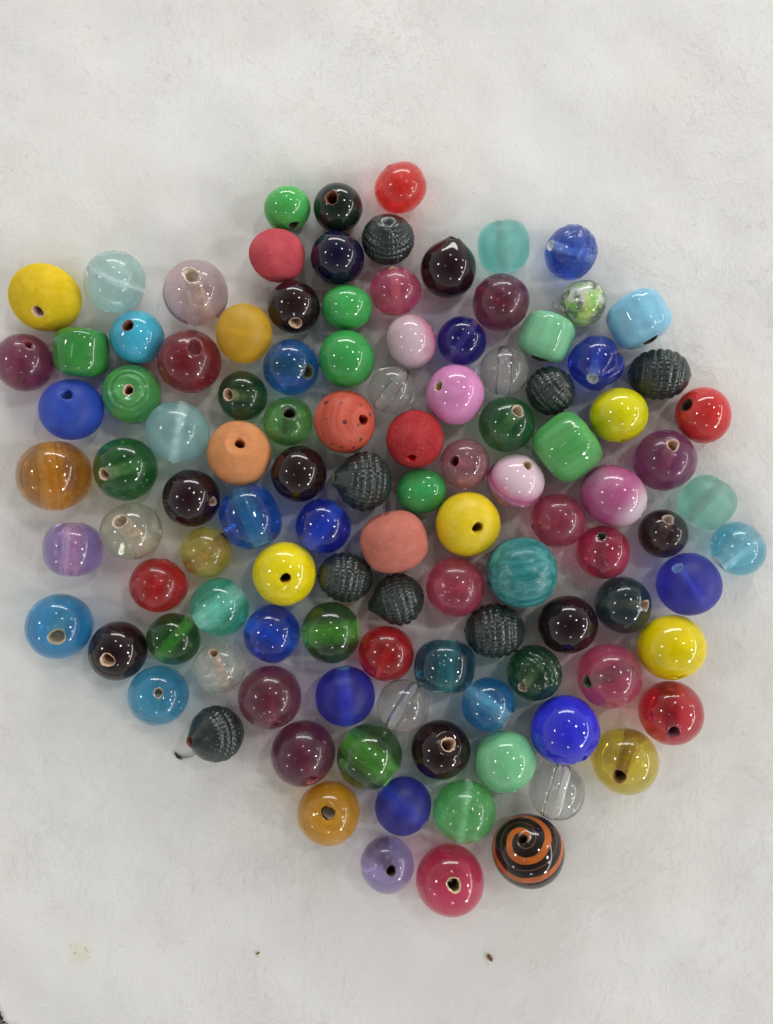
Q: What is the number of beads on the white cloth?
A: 110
